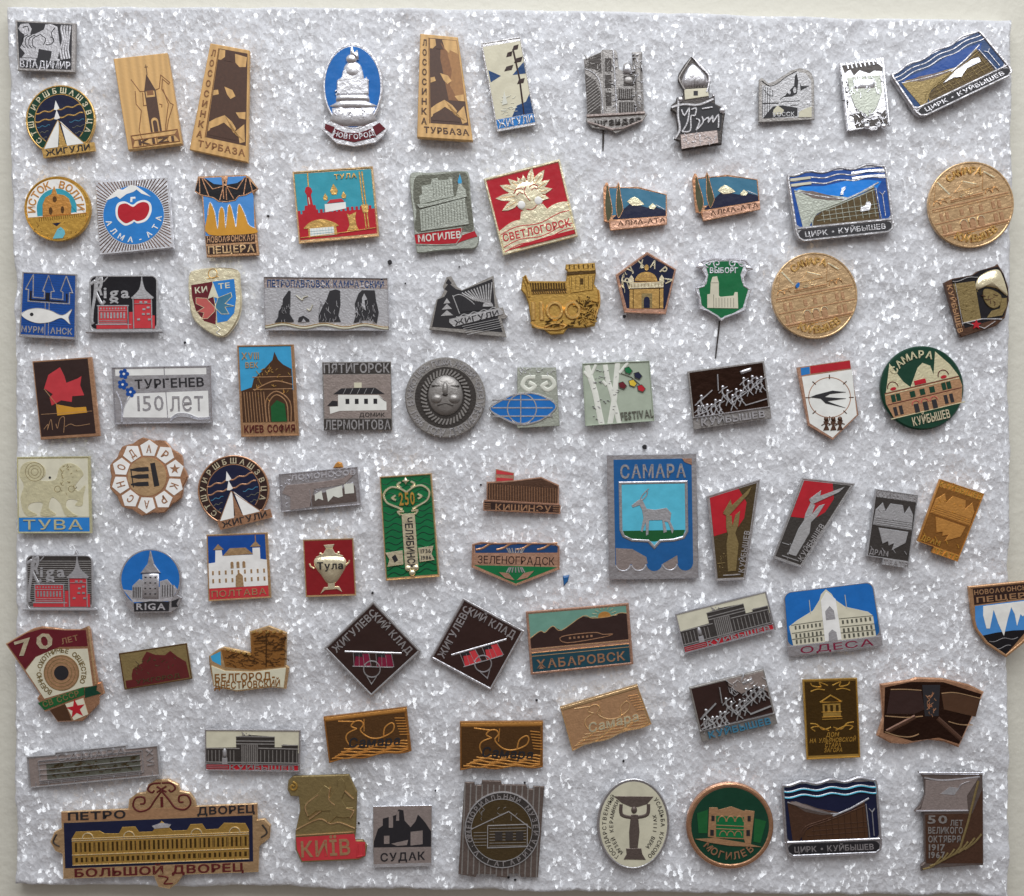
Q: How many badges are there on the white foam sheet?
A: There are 83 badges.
